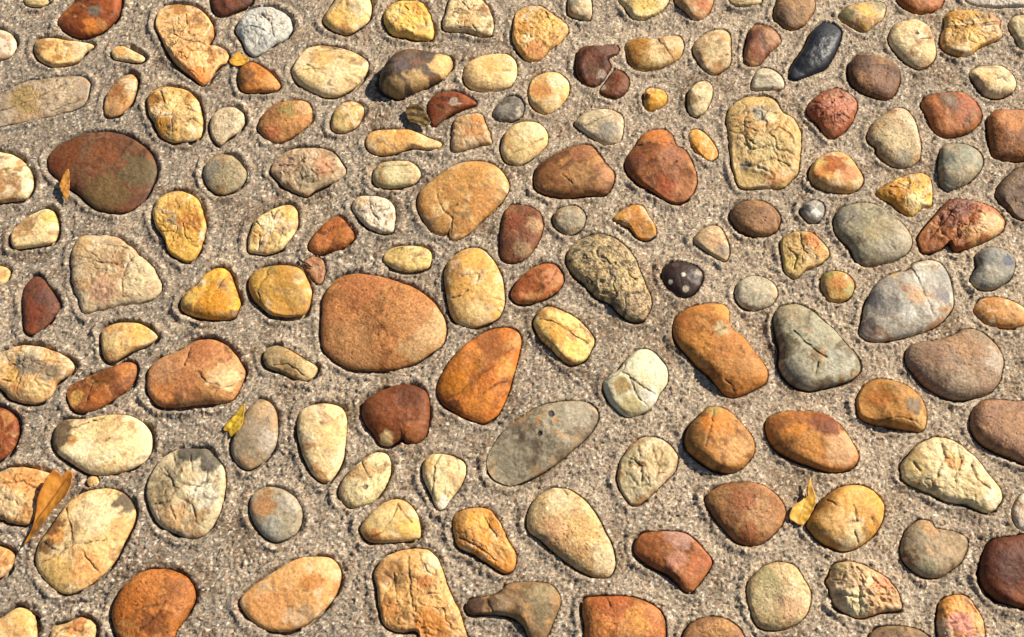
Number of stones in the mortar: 152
